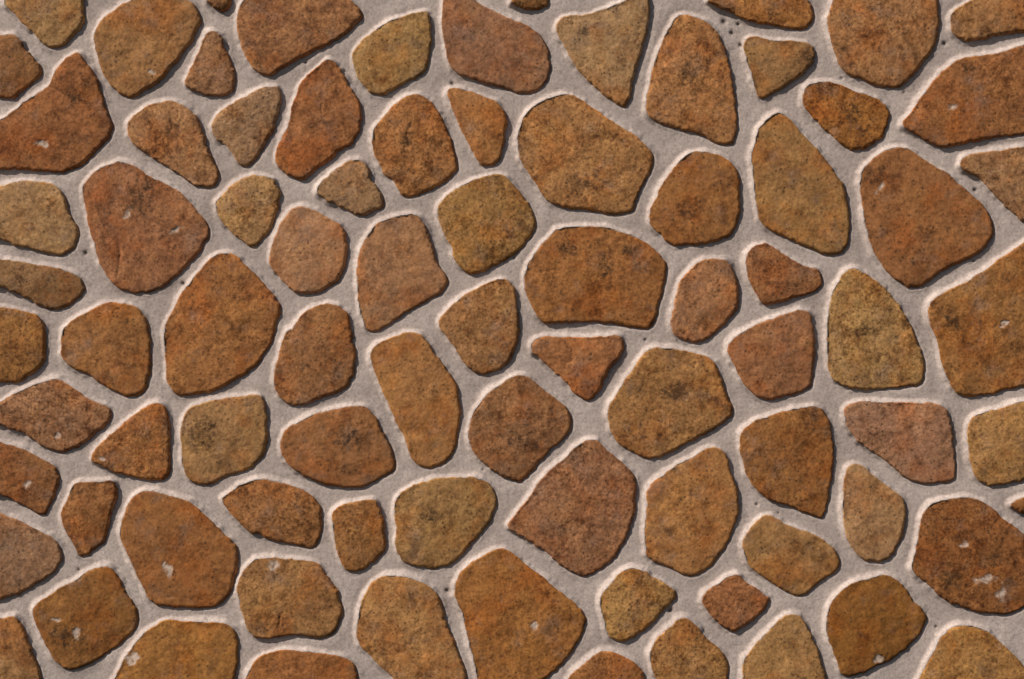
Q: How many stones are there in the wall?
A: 85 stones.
